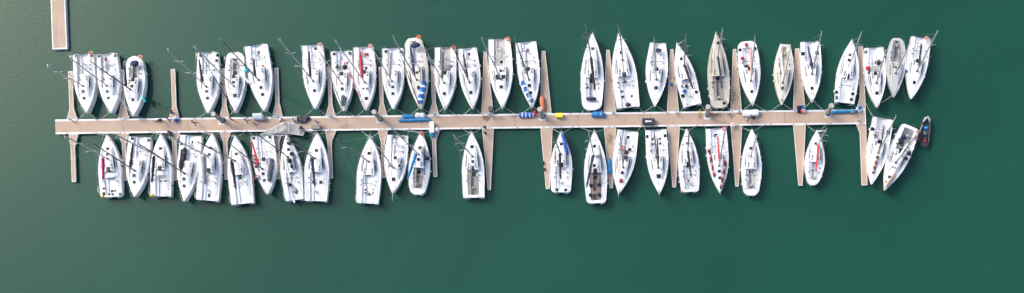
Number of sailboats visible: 50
